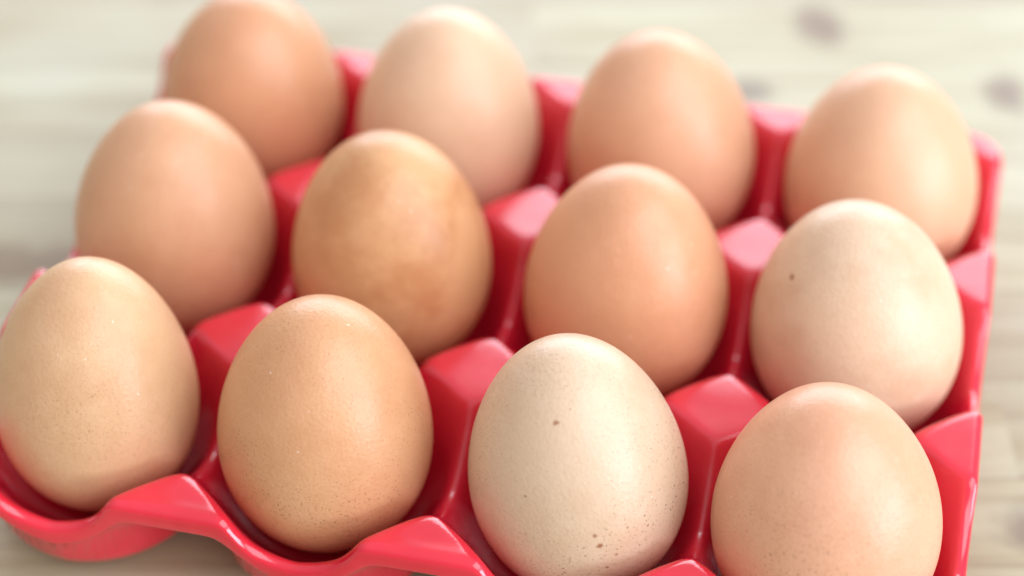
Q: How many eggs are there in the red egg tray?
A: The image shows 12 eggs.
